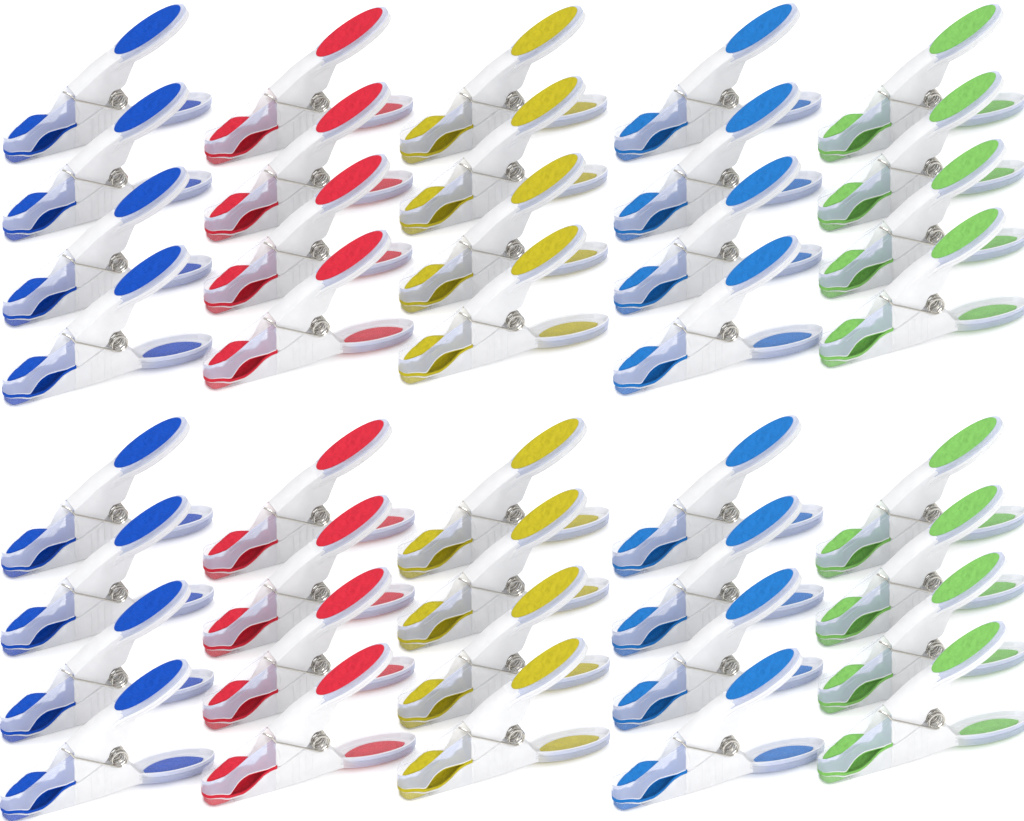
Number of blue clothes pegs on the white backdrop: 16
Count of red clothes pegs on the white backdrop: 8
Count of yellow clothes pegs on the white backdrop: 8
